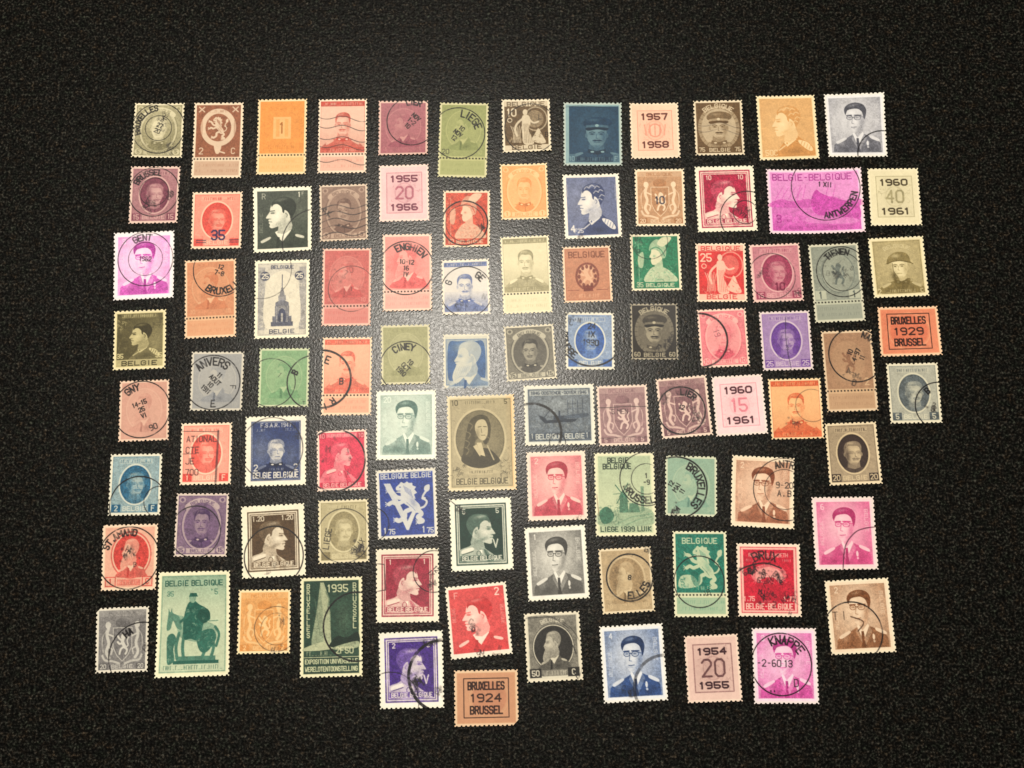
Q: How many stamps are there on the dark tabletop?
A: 92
